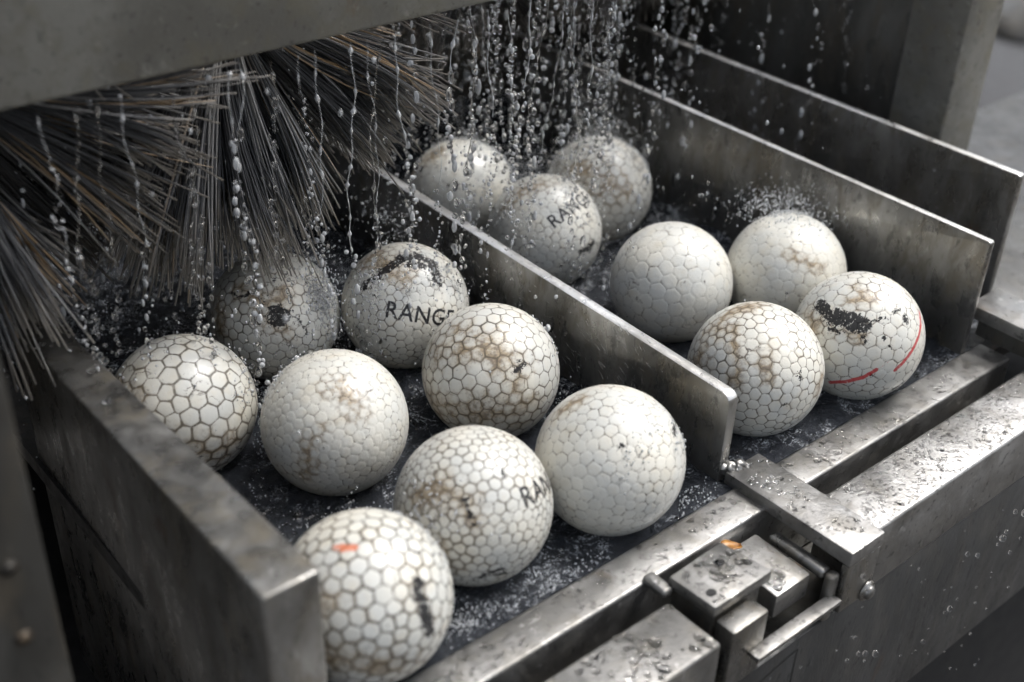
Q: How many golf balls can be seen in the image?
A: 15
